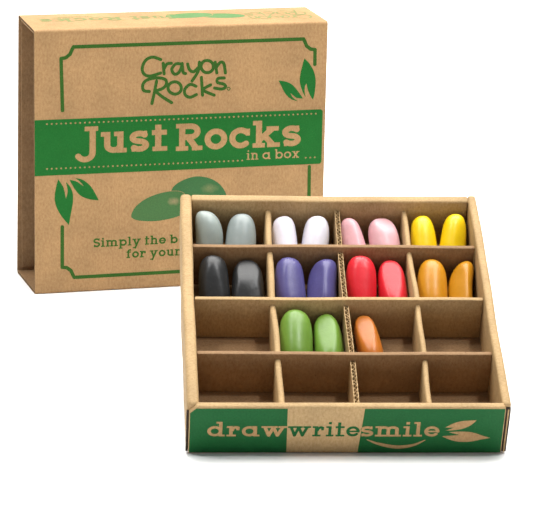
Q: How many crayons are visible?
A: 19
